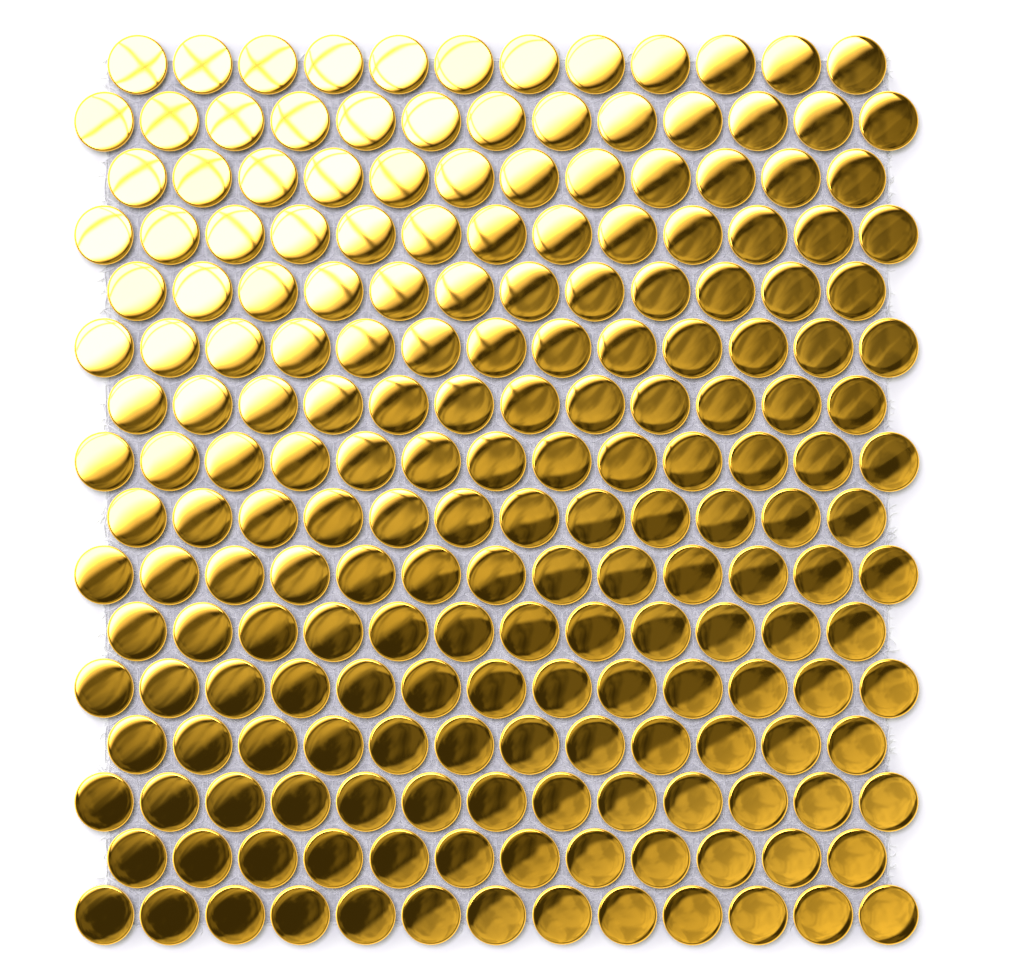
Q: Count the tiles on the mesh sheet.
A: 200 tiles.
